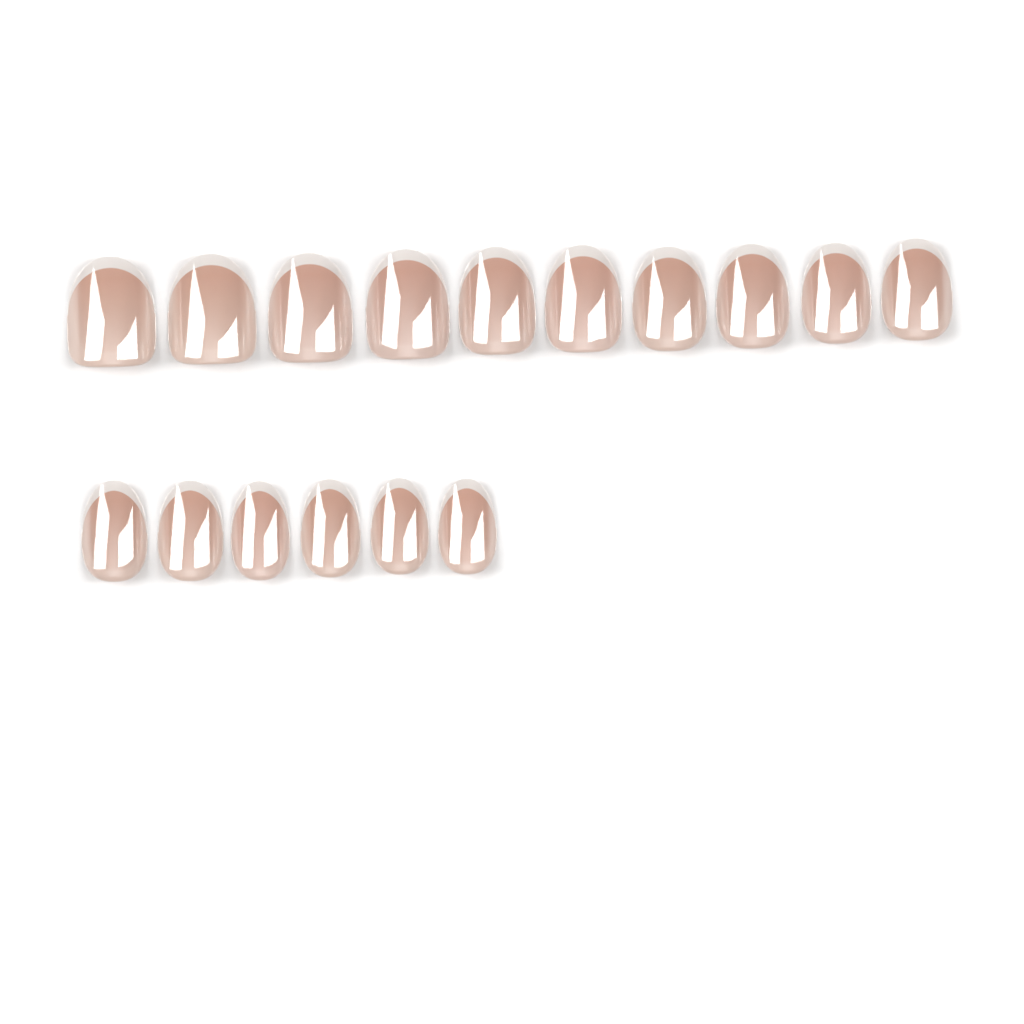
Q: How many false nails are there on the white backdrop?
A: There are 16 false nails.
